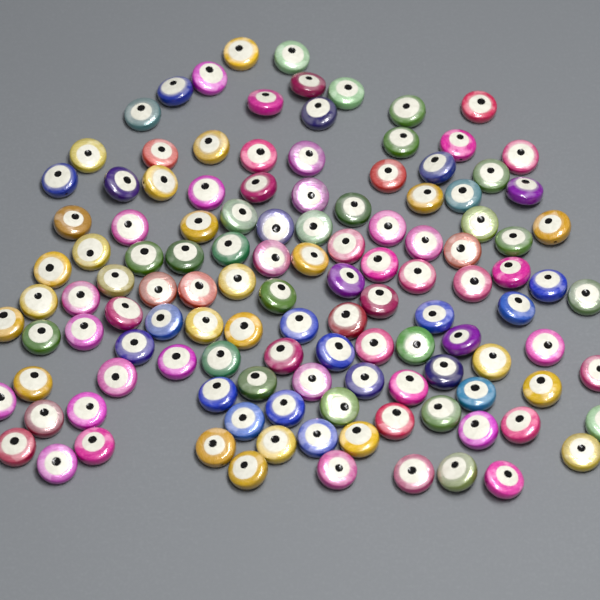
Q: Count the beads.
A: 123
